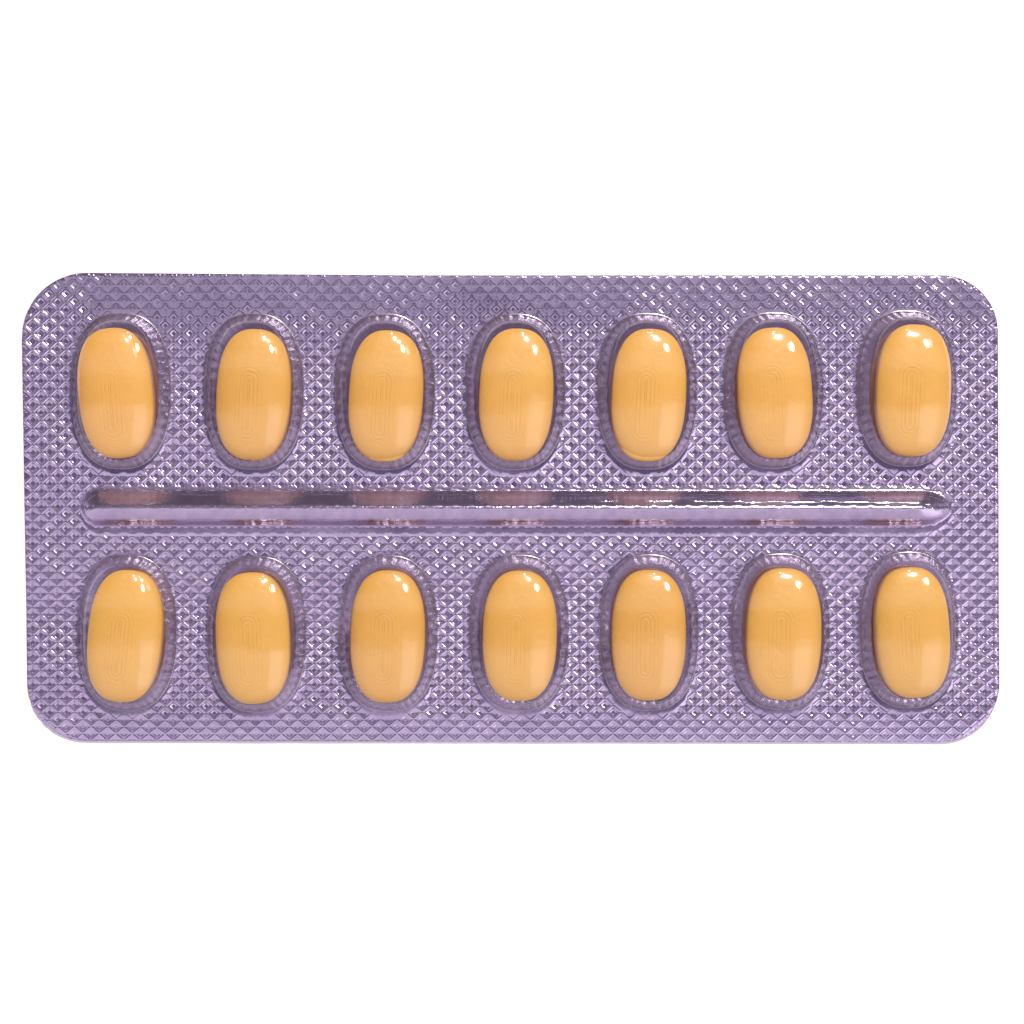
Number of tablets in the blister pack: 14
